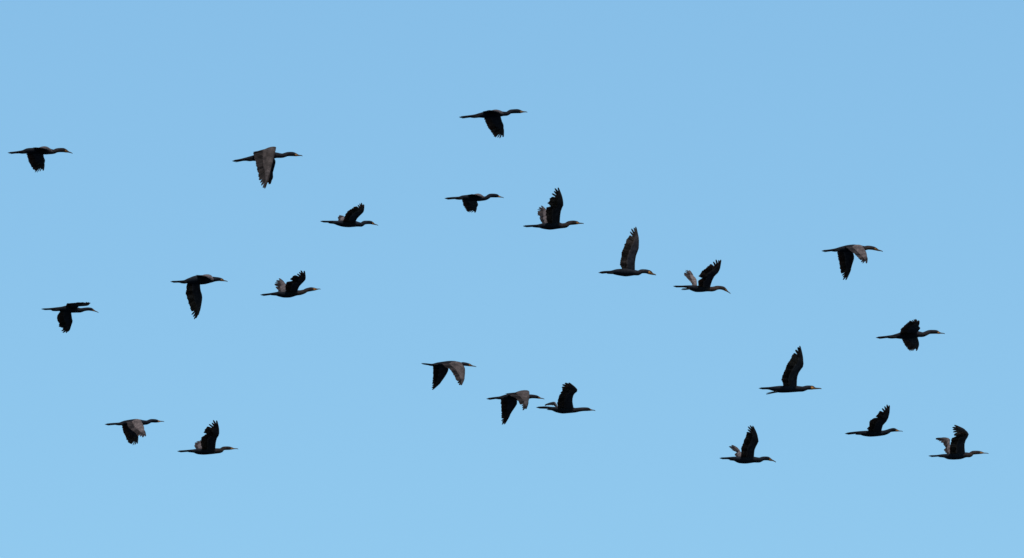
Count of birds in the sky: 22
